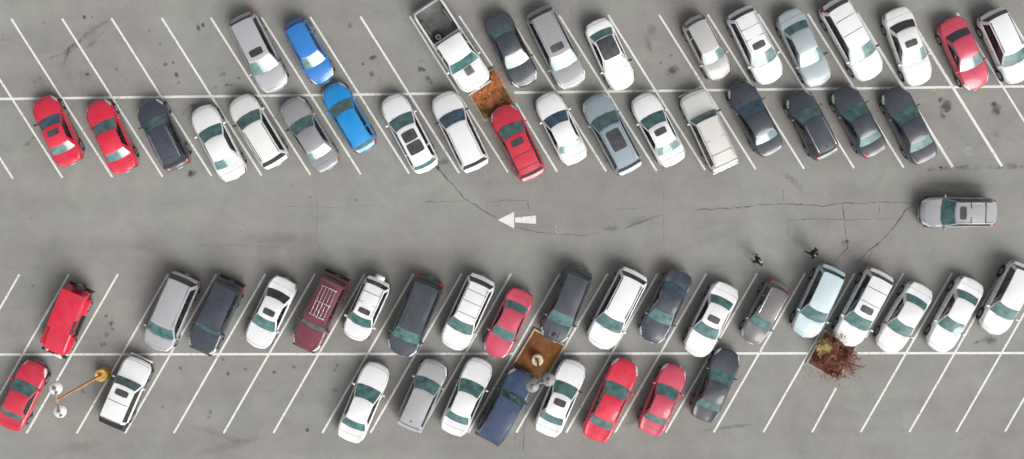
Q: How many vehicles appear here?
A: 61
